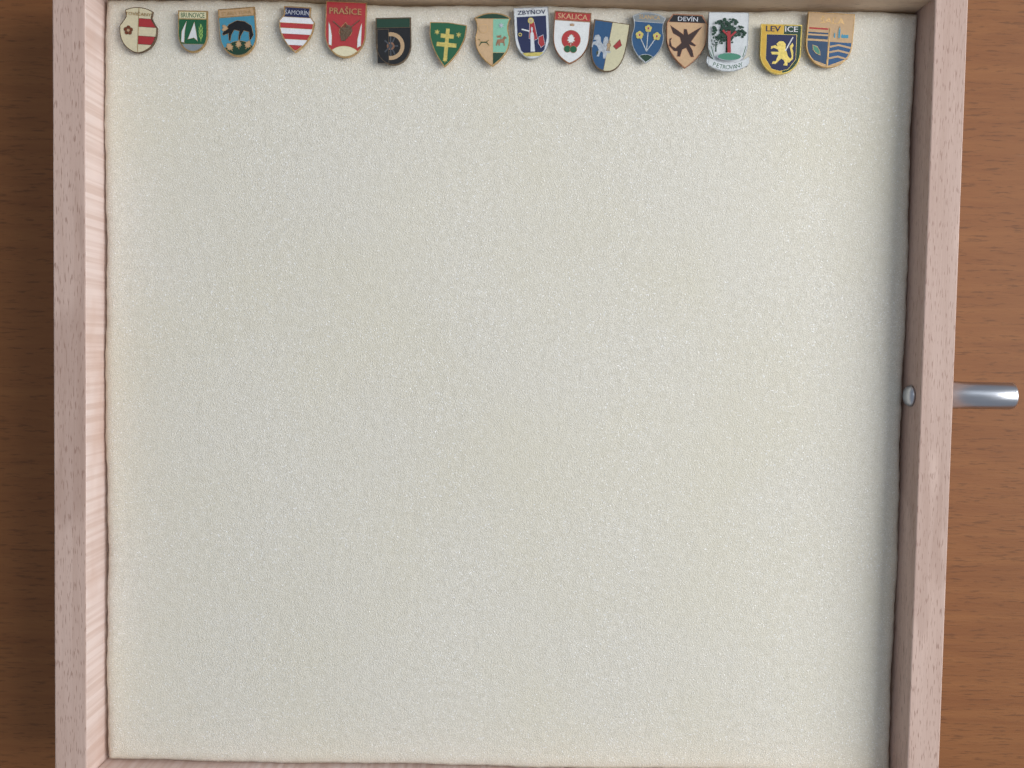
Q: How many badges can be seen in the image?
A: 16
